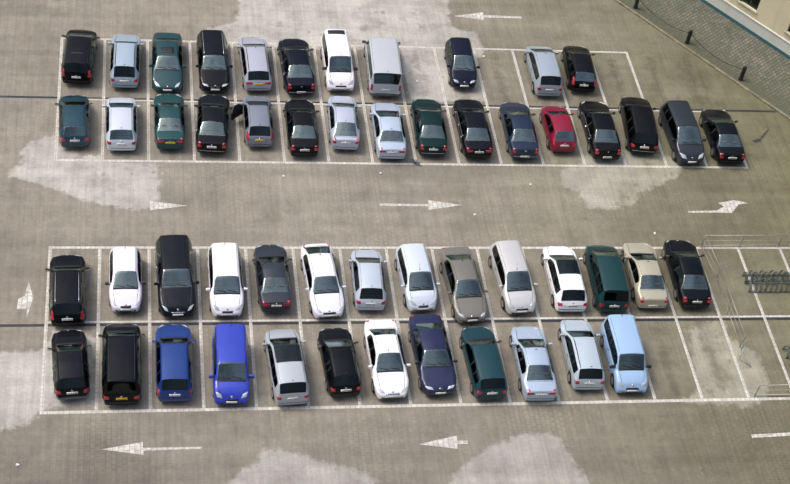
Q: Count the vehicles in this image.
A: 53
